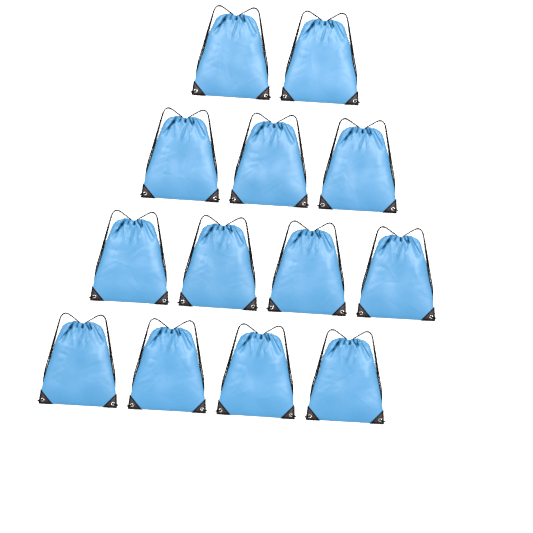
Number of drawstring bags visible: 13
